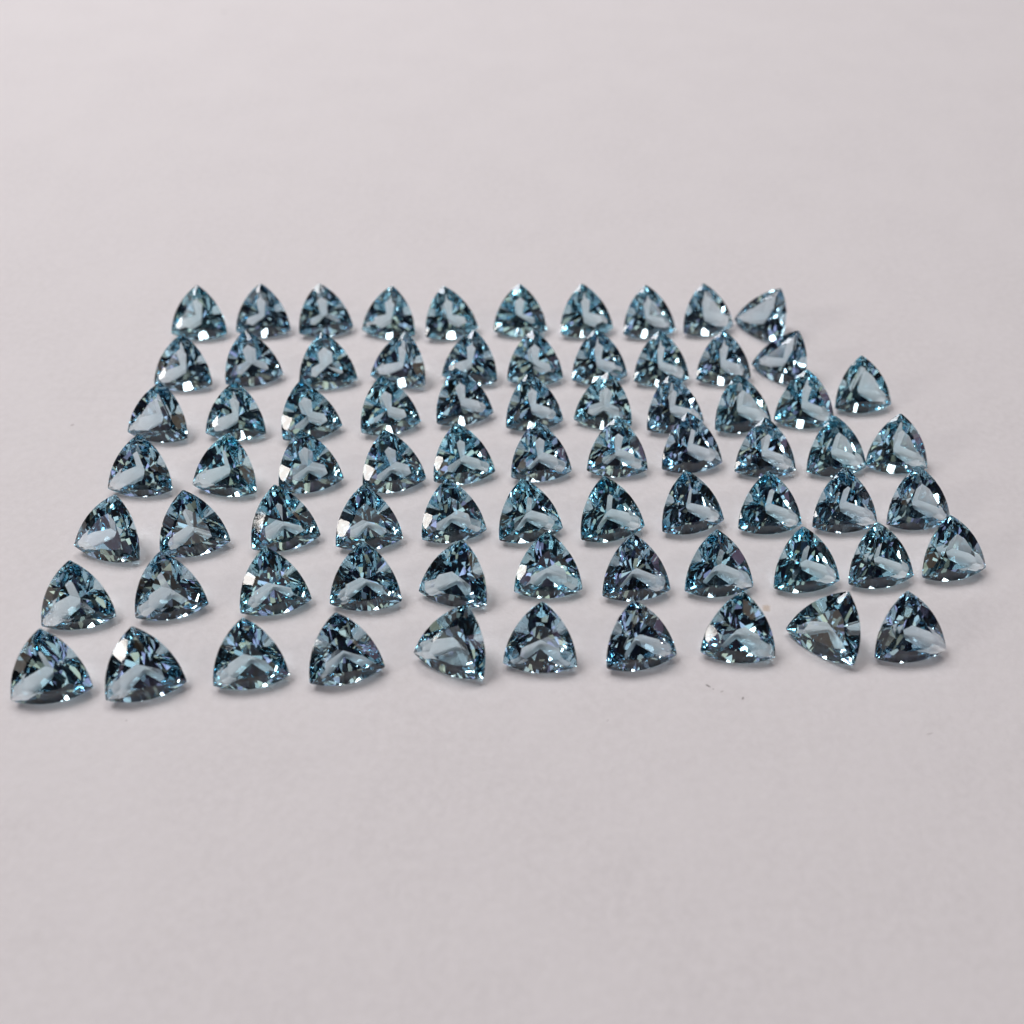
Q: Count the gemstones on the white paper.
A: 74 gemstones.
